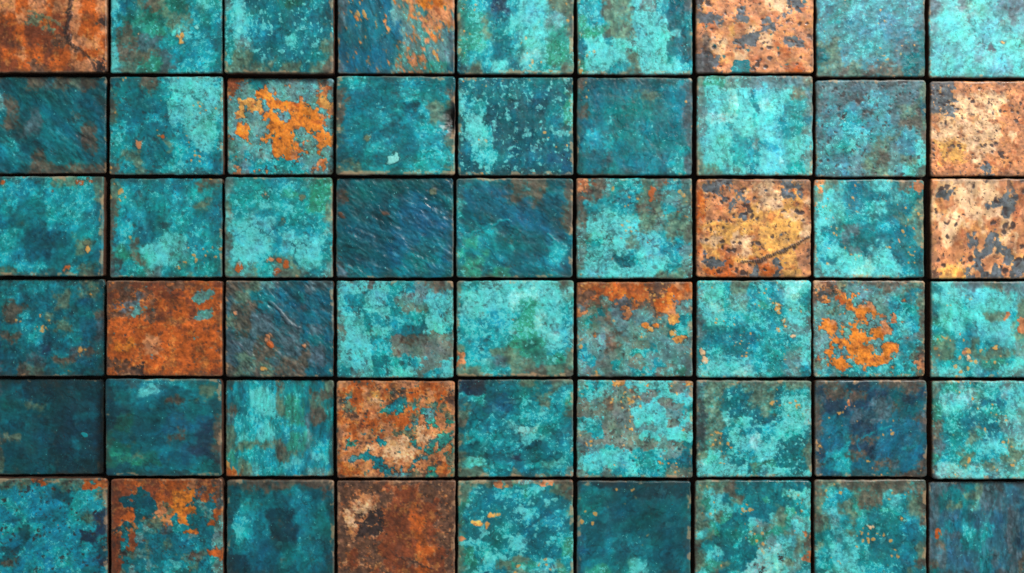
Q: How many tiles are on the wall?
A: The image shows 54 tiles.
